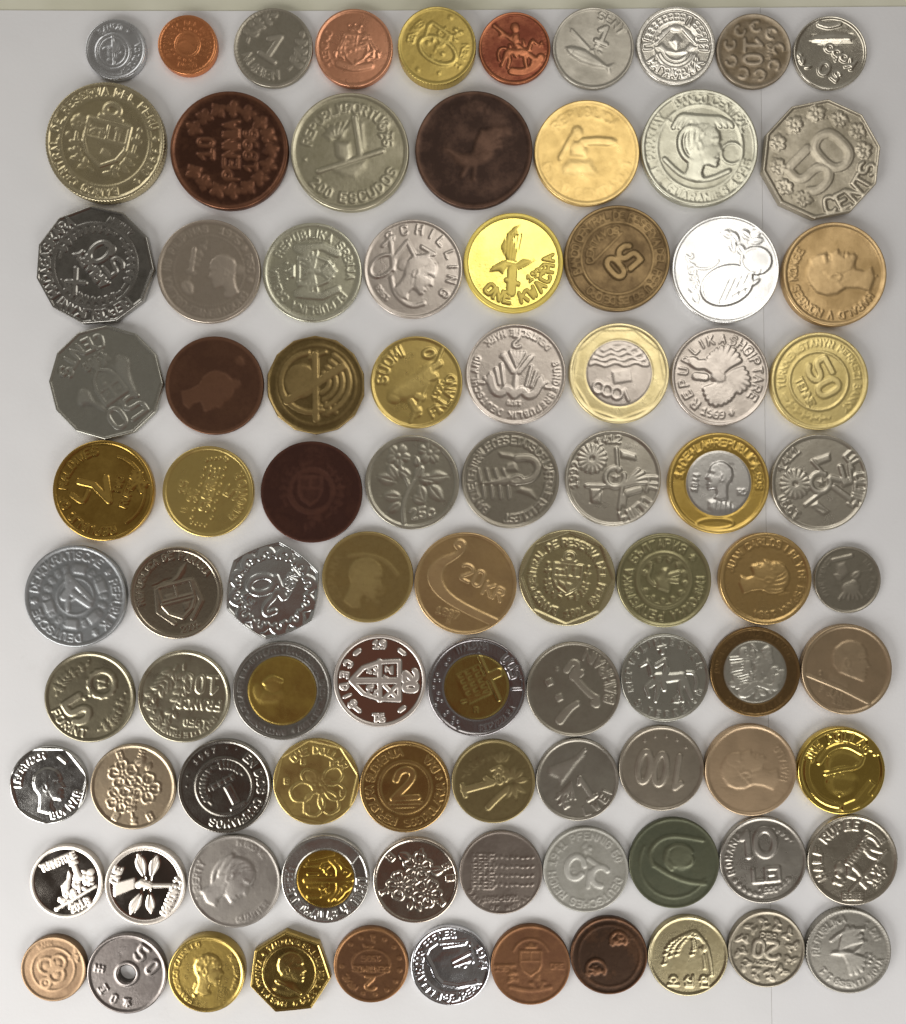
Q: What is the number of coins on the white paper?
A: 90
